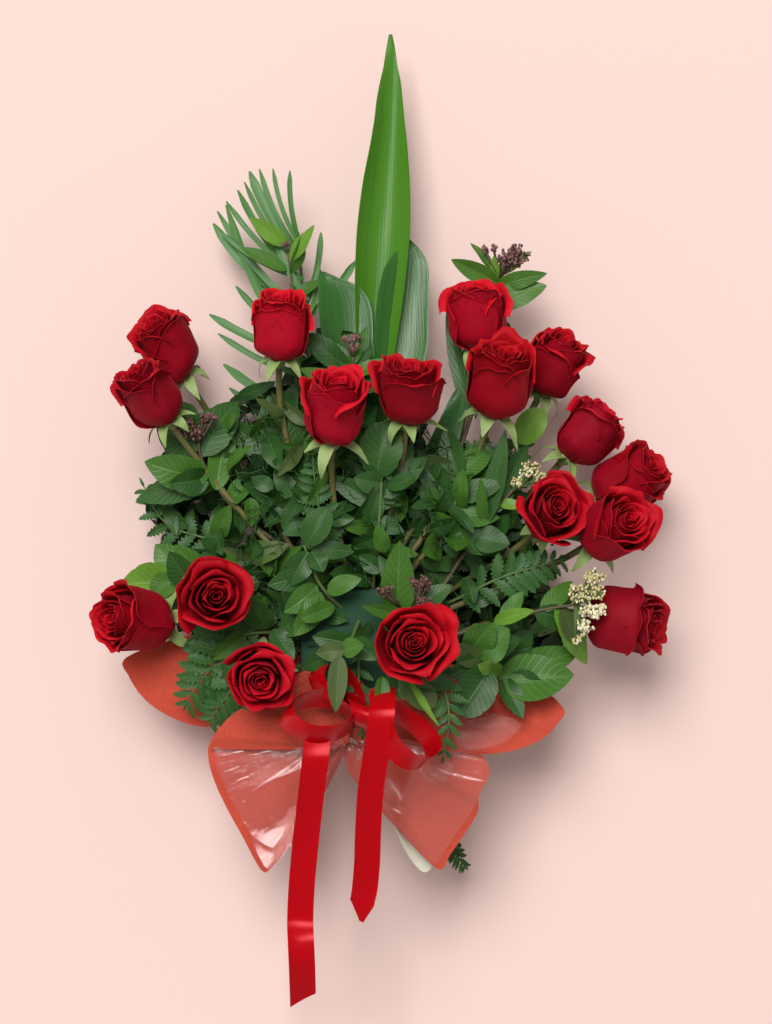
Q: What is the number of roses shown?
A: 17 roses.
